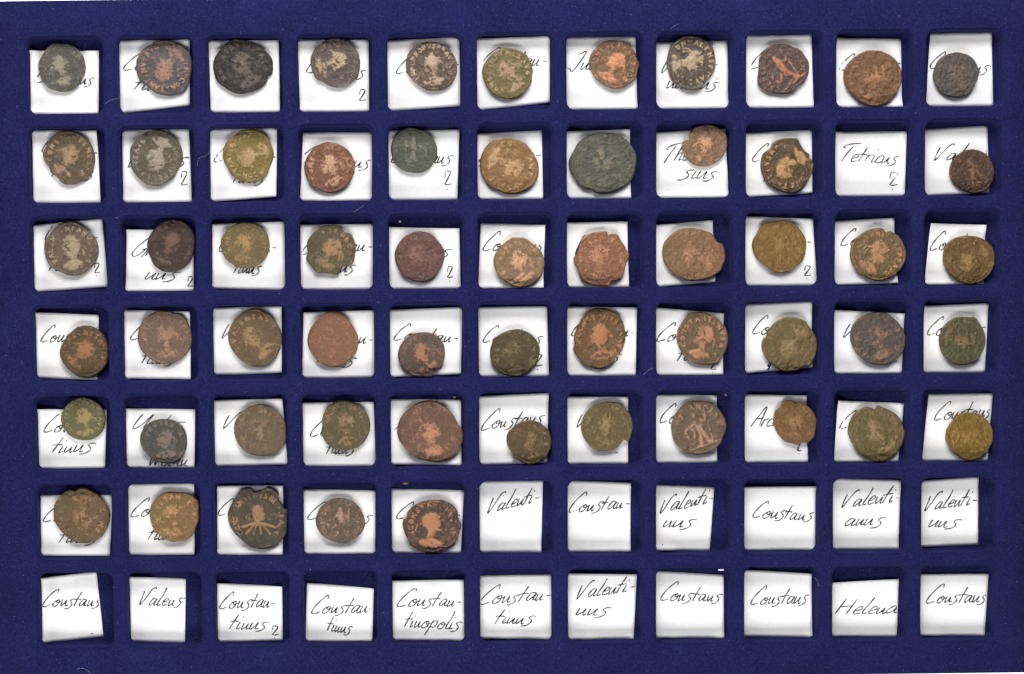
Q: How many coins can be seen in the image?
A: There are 59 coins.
